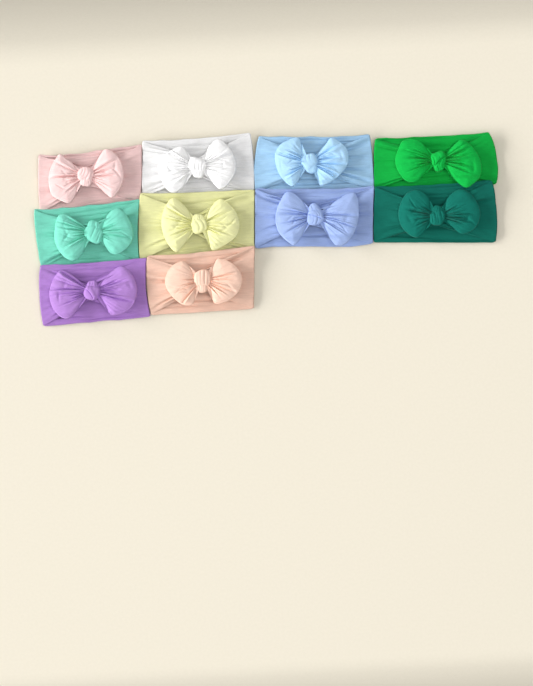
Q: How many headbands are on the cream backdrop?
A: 10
